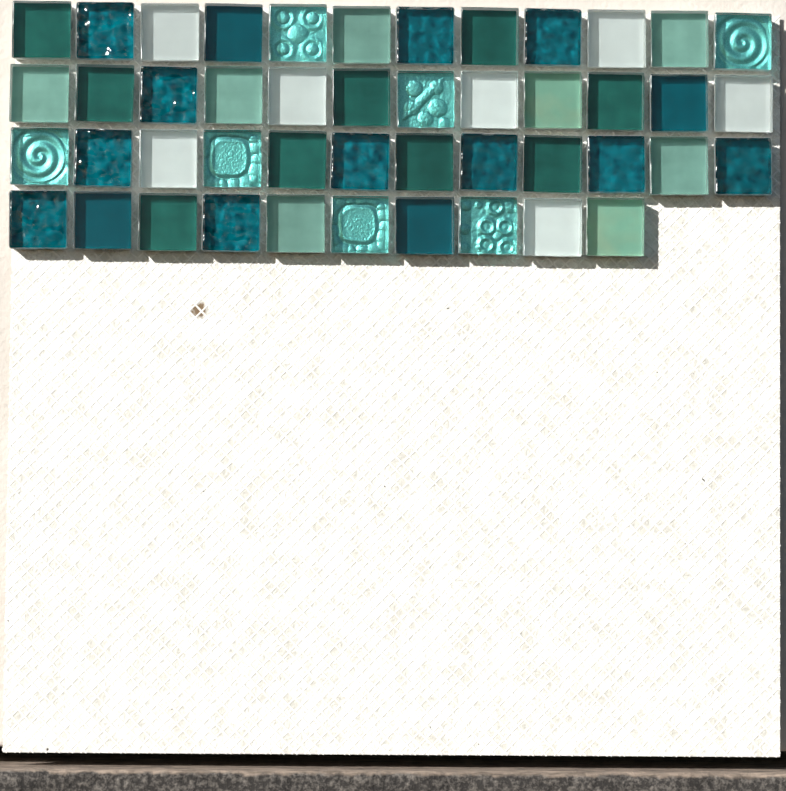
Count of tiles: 46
